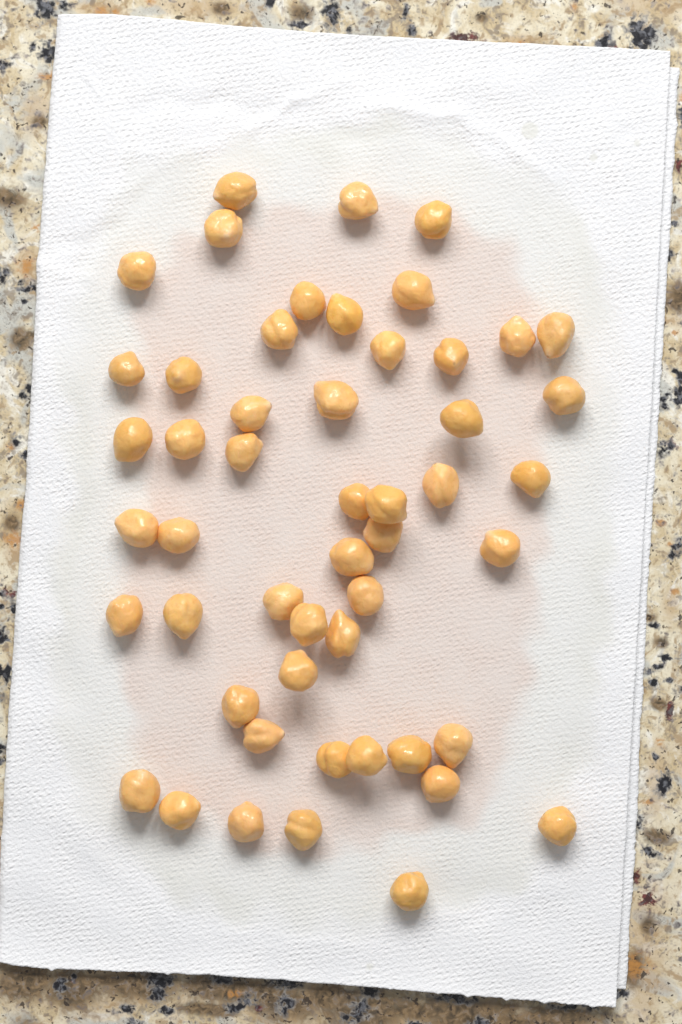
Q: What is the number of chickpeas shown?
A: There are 51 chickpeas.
